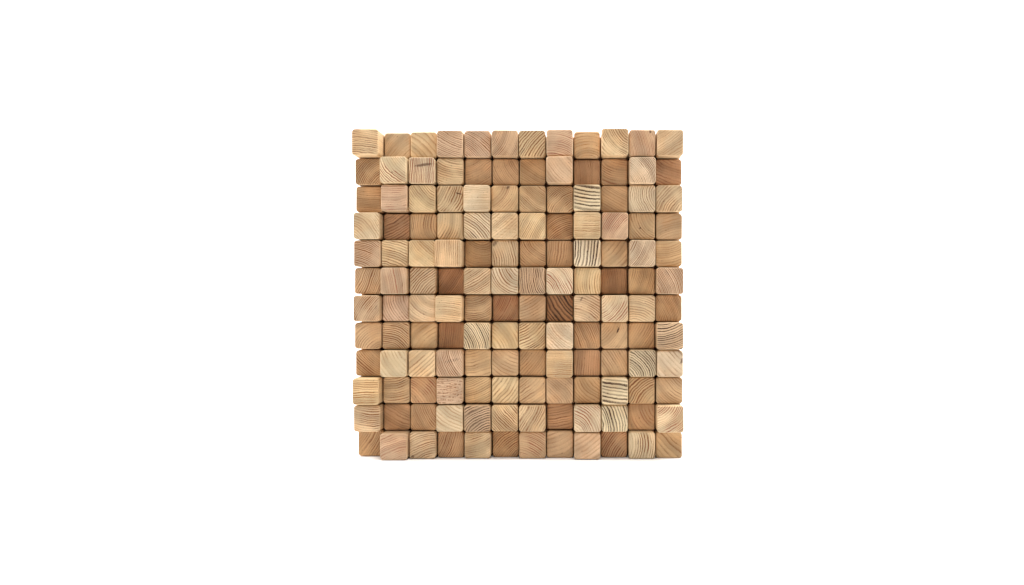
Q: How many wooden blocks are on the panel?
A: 144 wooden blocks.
